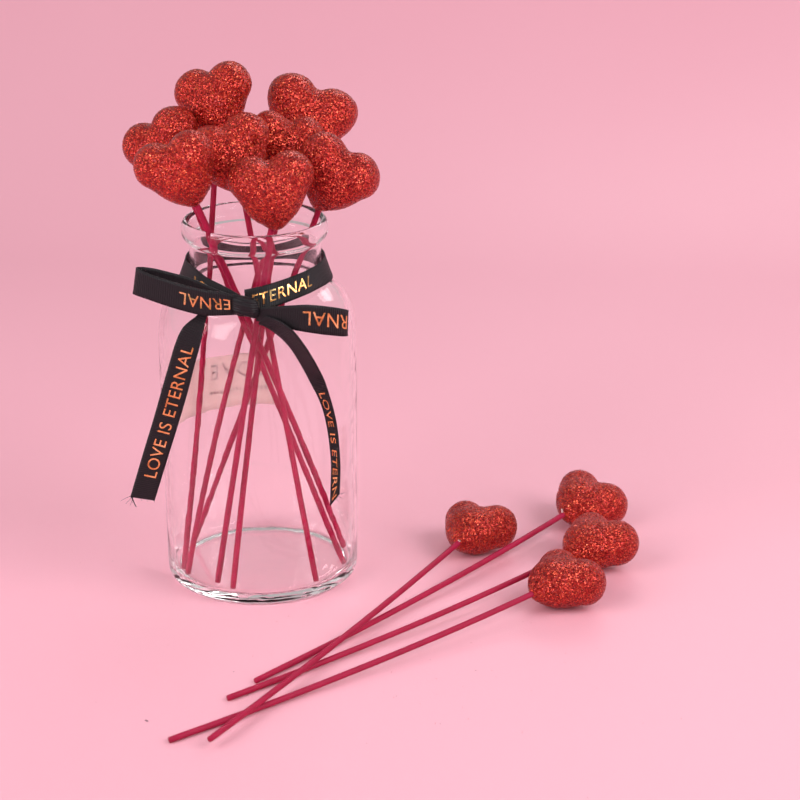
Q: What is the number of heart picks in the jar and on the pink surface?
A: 12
